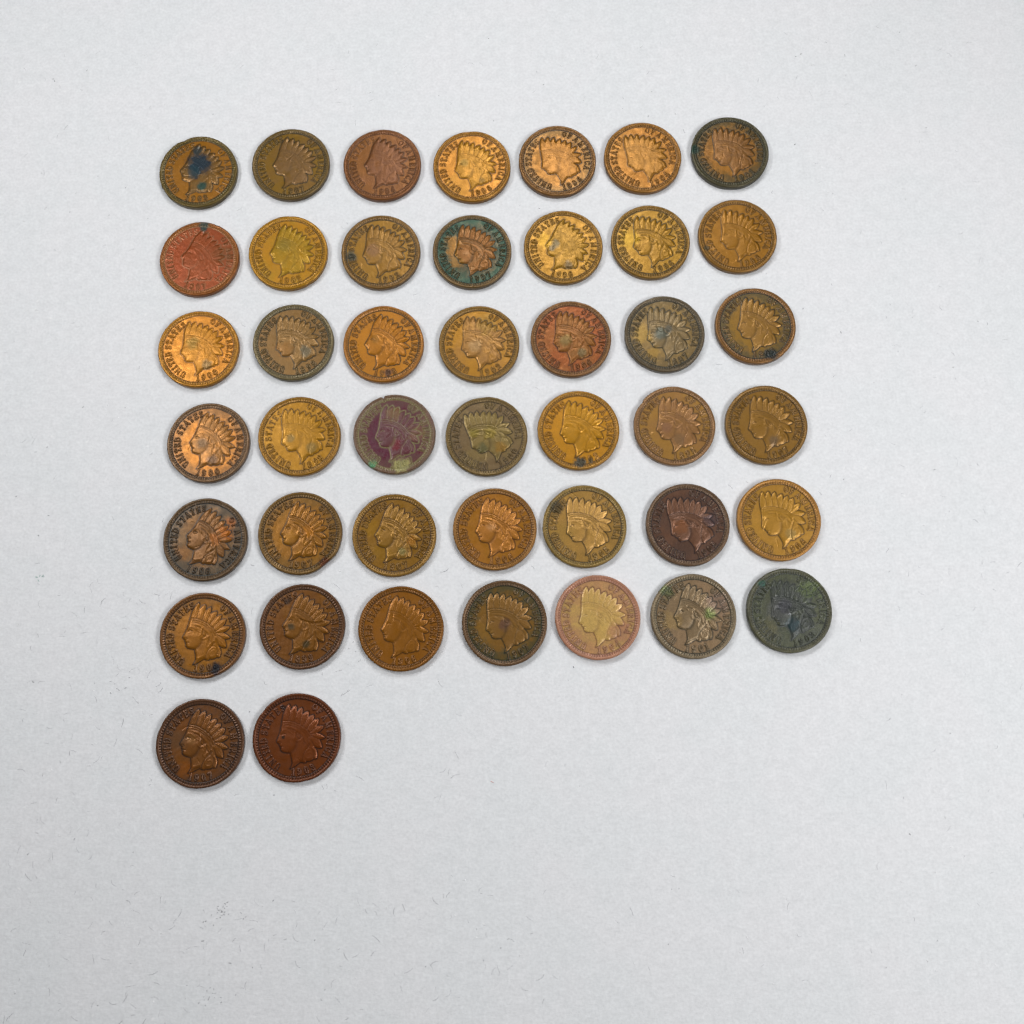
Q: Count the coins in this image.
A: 44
